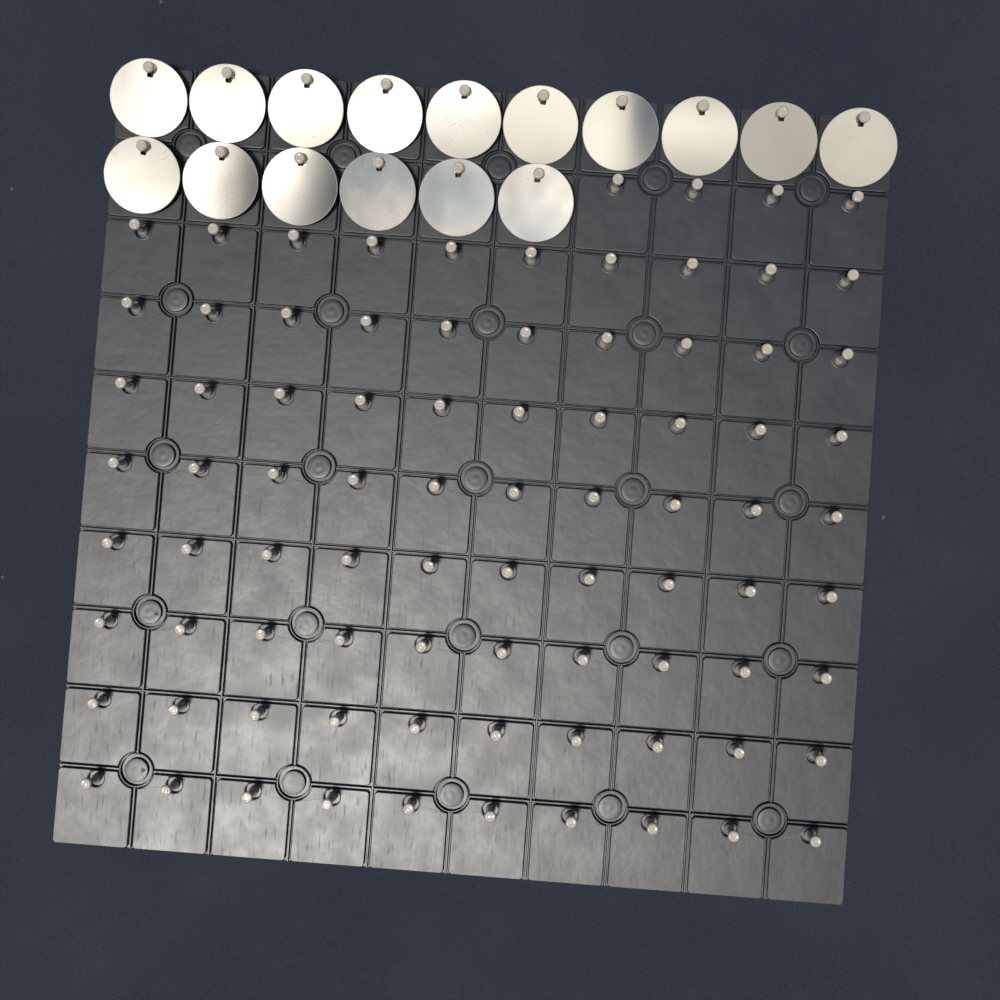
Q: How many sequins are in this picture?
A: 16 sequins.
